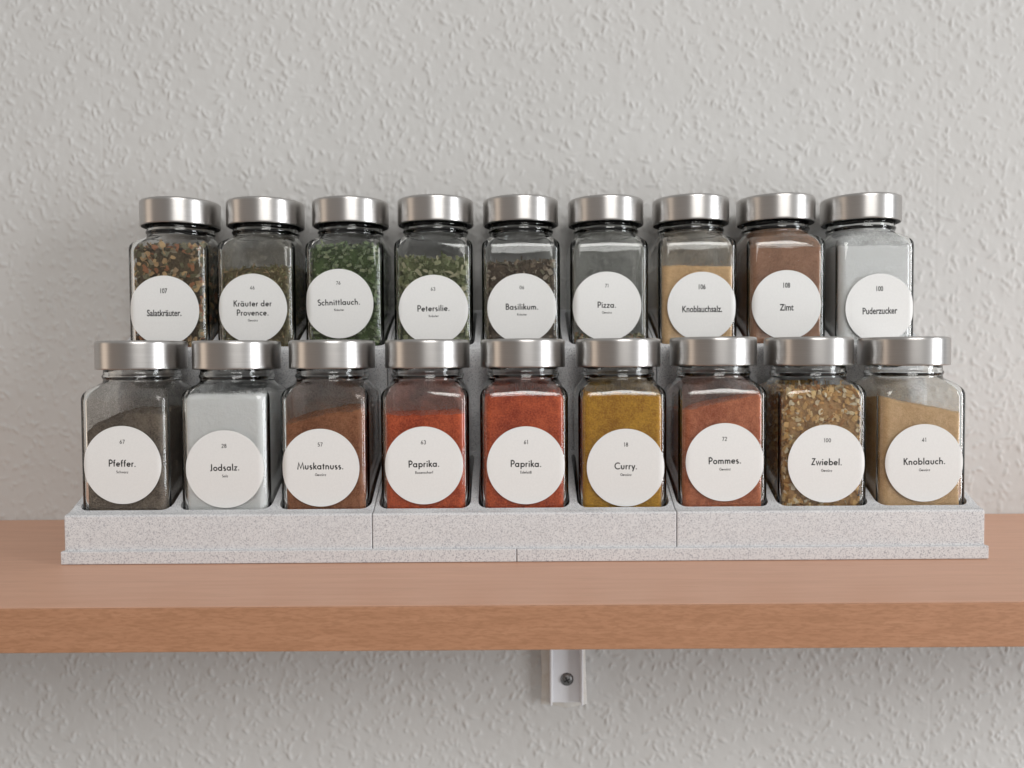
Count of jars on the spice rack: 18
